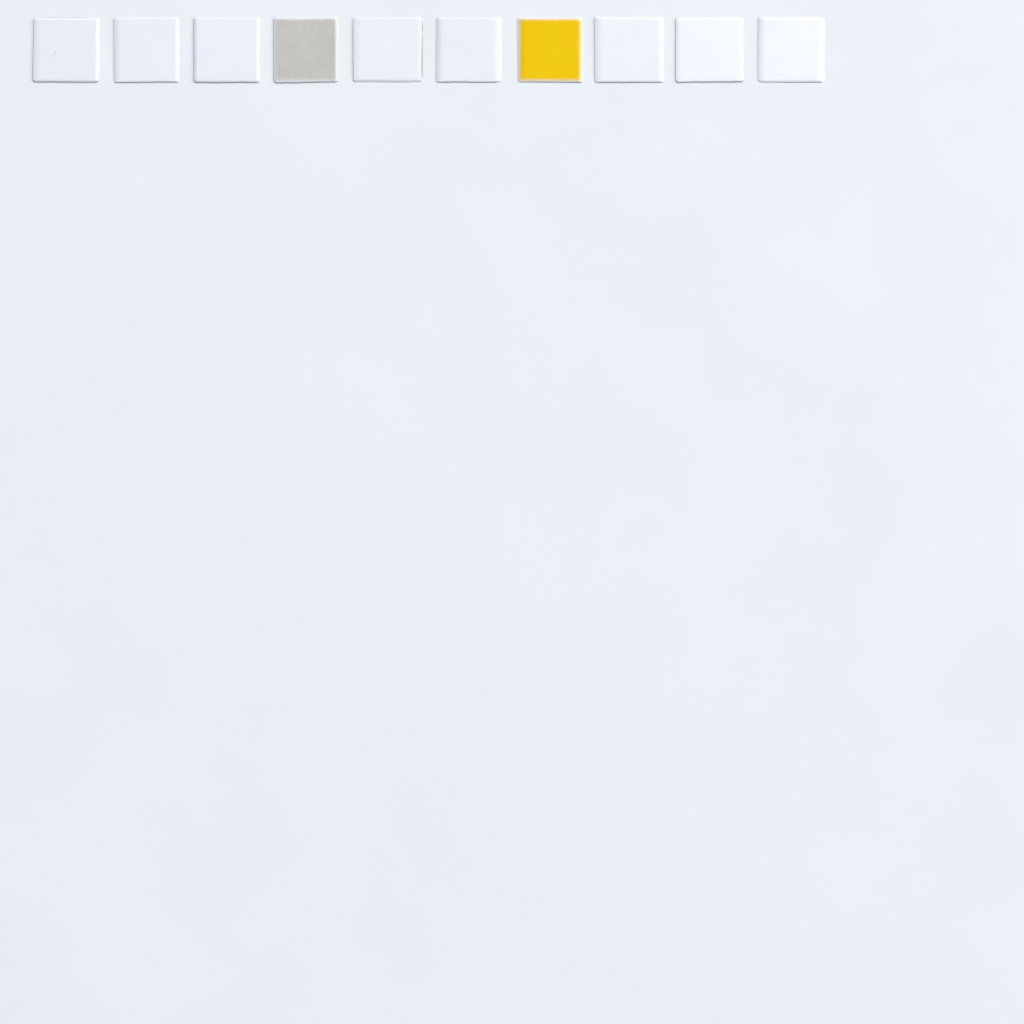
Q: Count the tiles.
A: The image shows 10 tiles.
